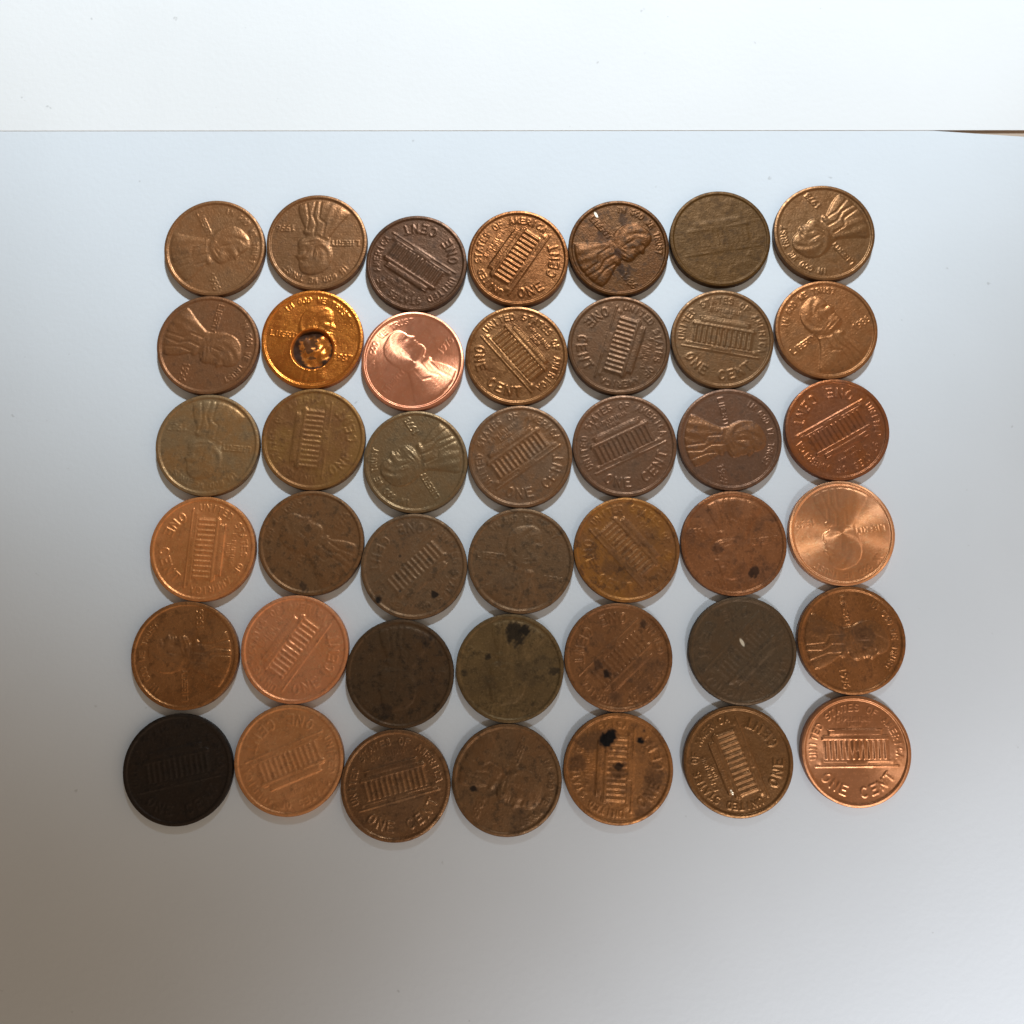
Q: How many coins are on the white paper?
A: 42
